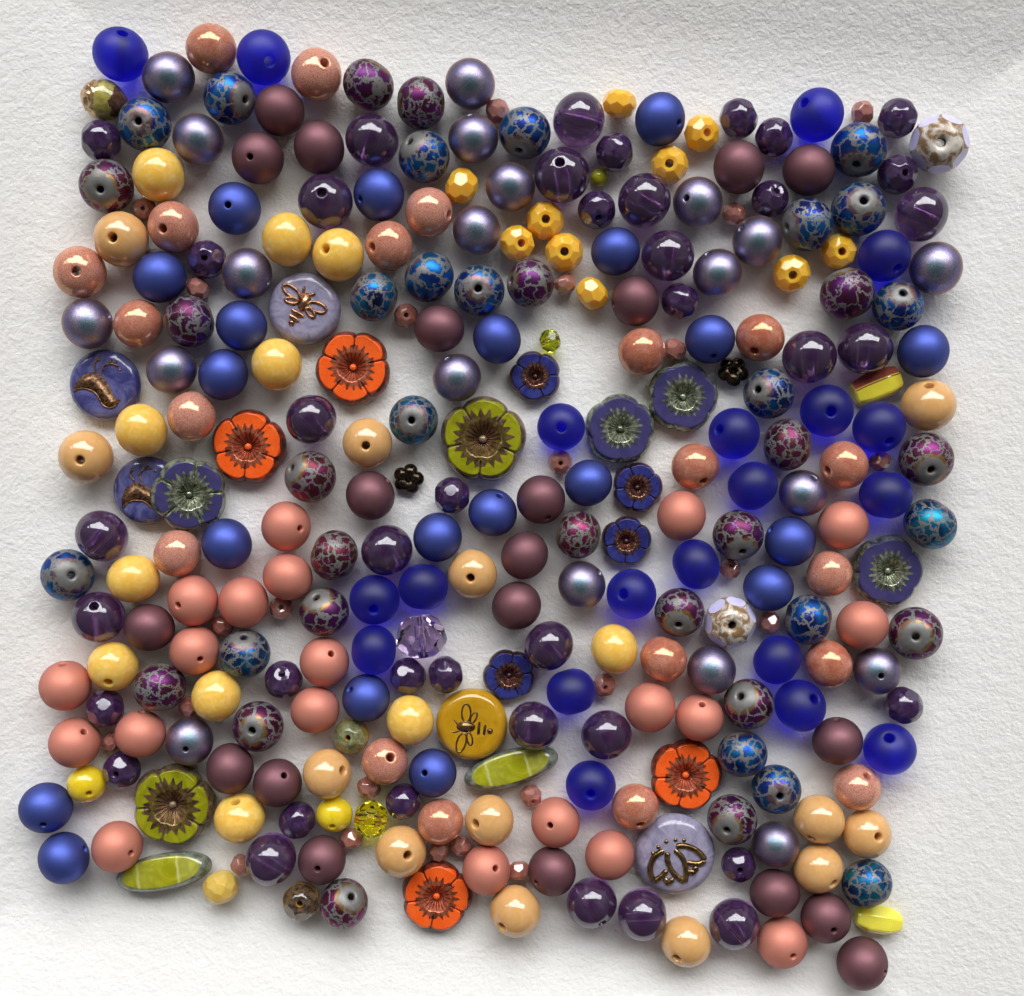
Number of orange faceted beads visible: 10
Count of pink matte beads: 20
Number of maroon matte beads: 20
